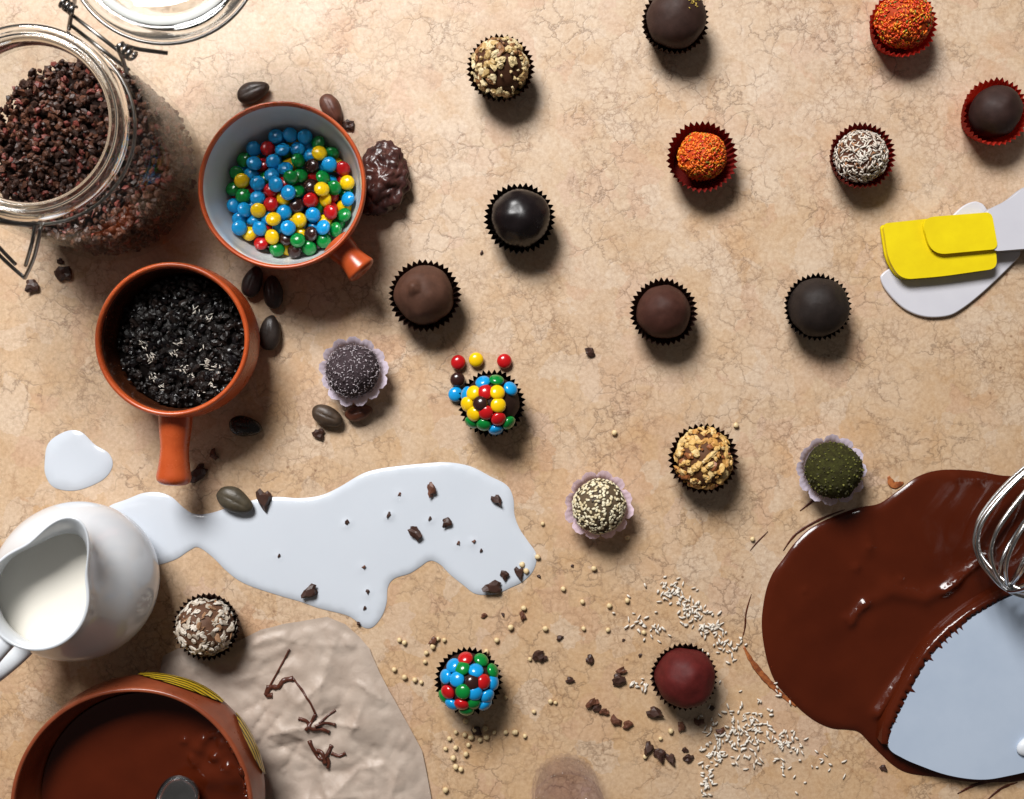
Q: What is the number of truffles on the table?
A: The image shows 18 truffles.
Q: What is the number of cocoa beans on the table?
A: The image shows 9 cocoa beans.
